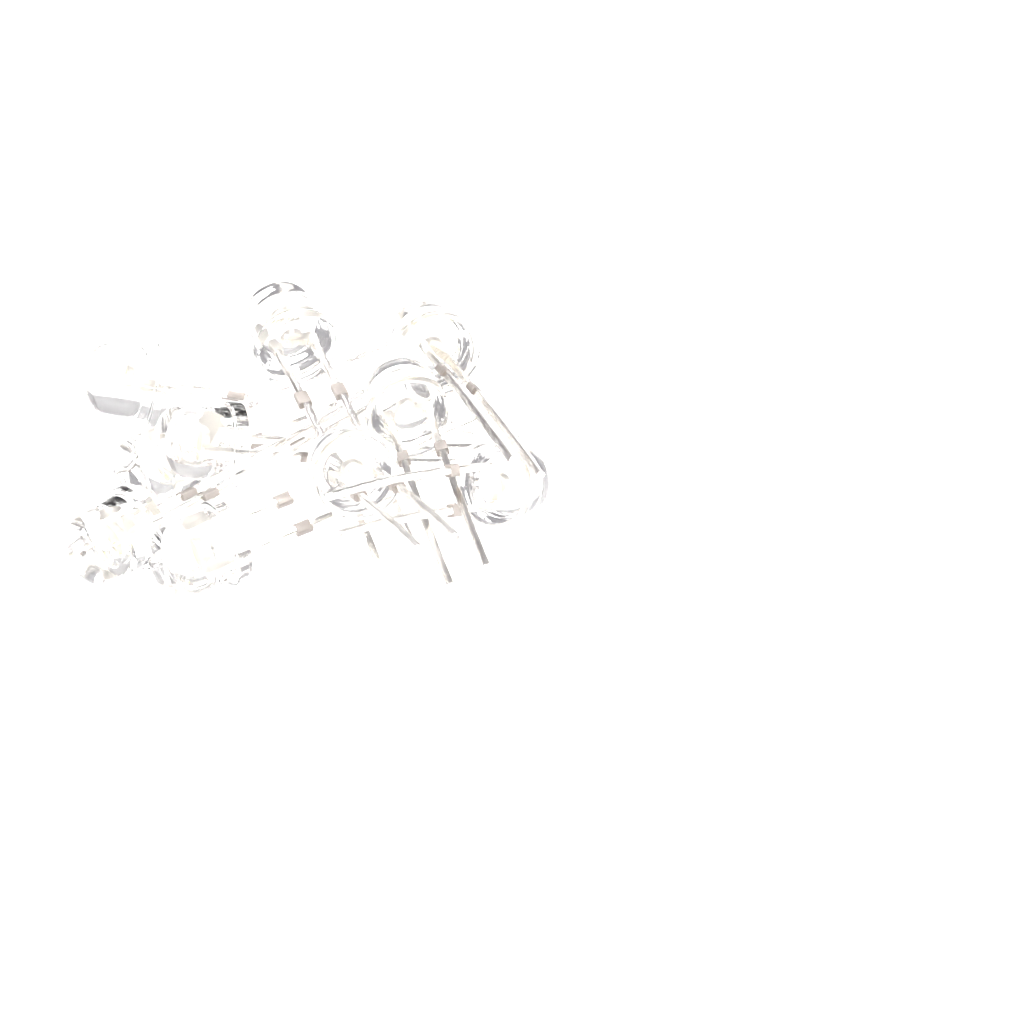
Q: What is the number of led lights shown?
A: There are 10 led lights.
